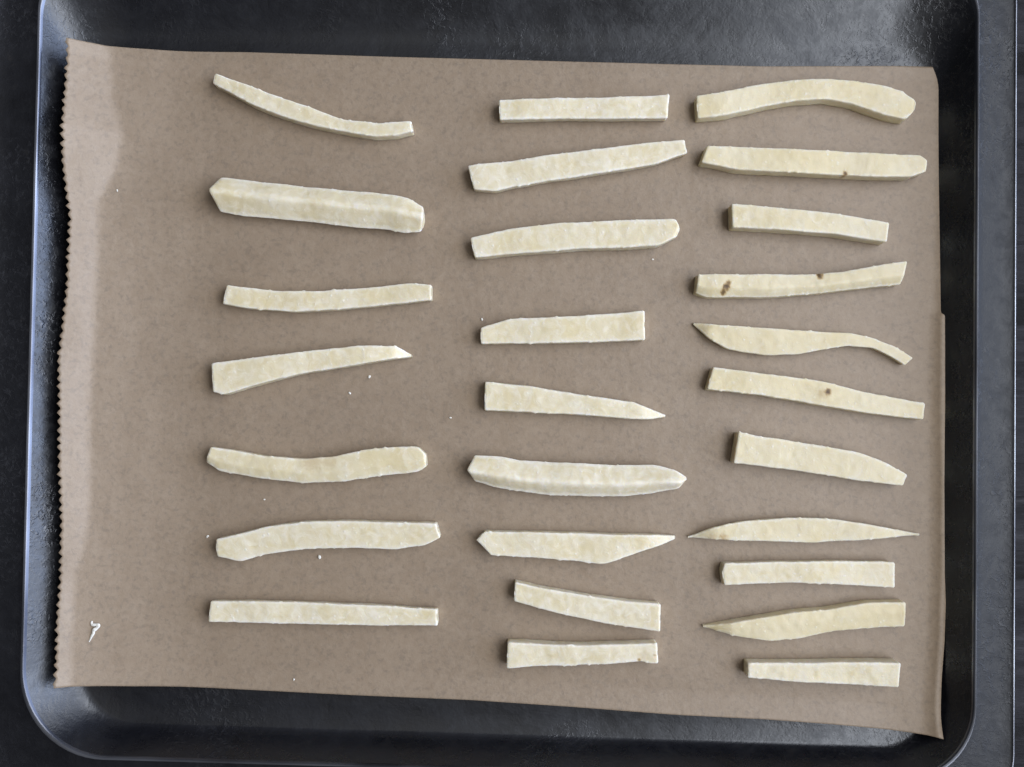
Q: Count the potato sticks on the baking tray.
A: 27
